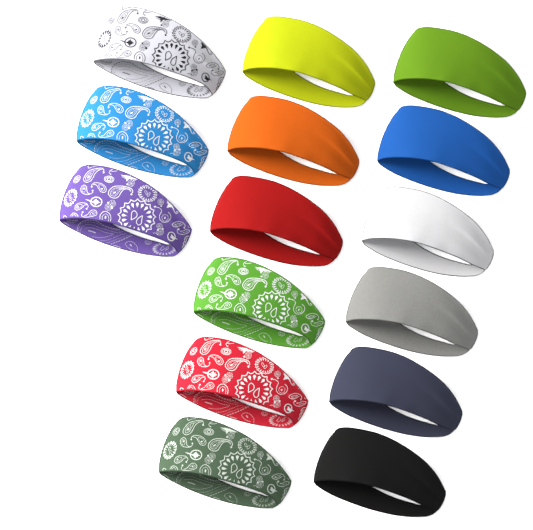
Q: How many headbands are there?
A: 15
